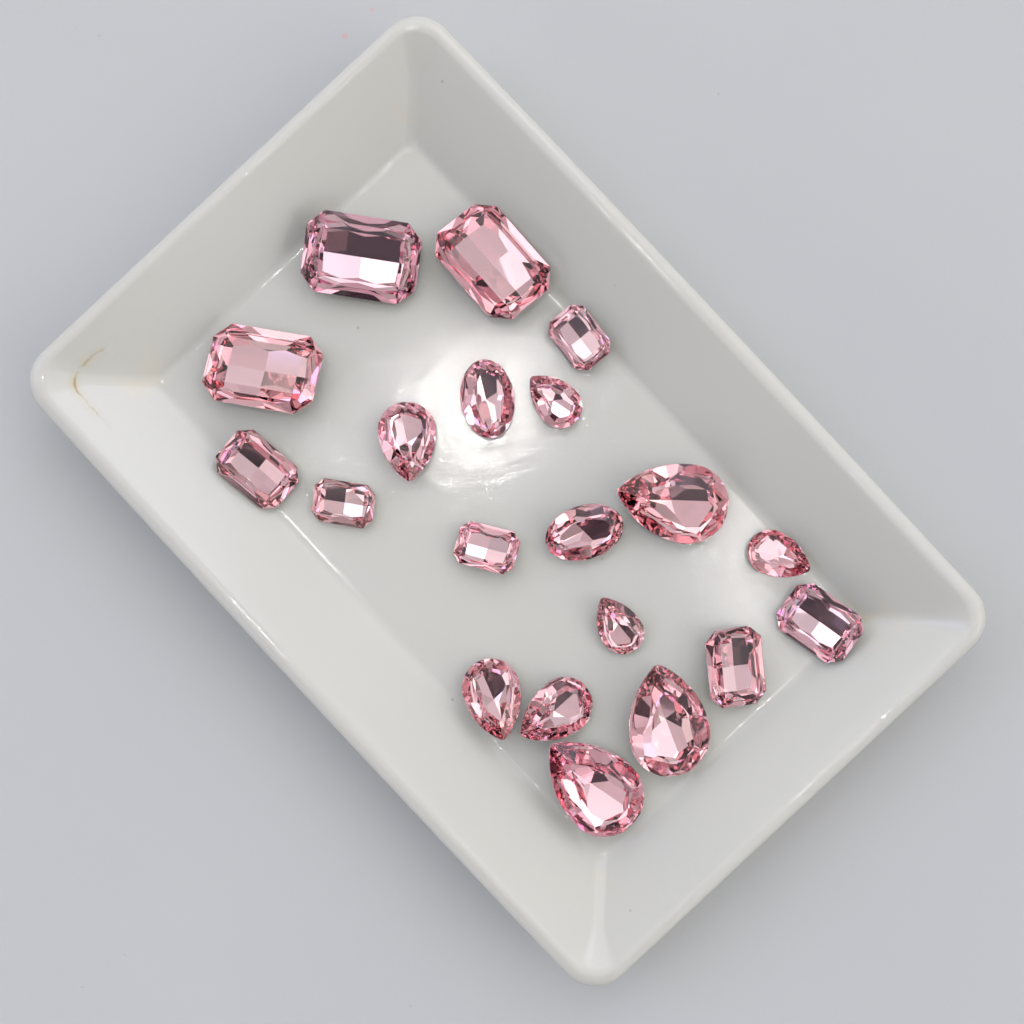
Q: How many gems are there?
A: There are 20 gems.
